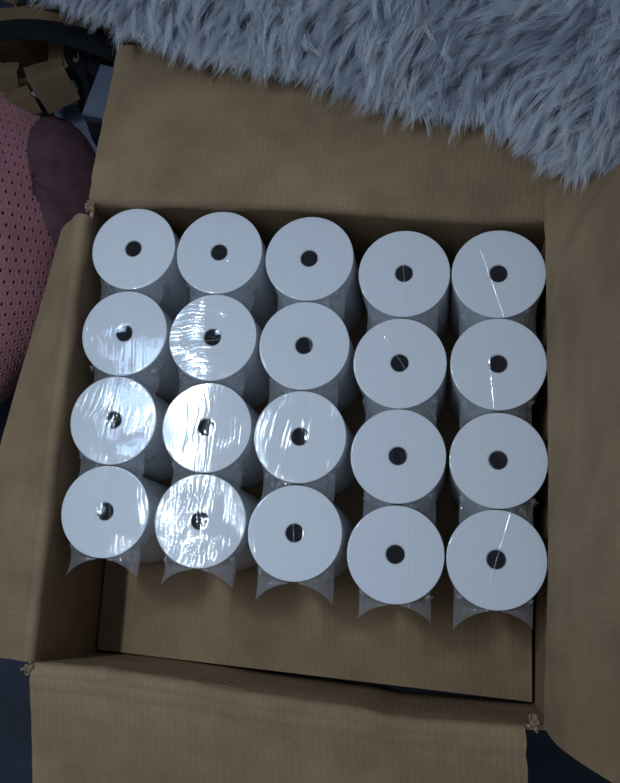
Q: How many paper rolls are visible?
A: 20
